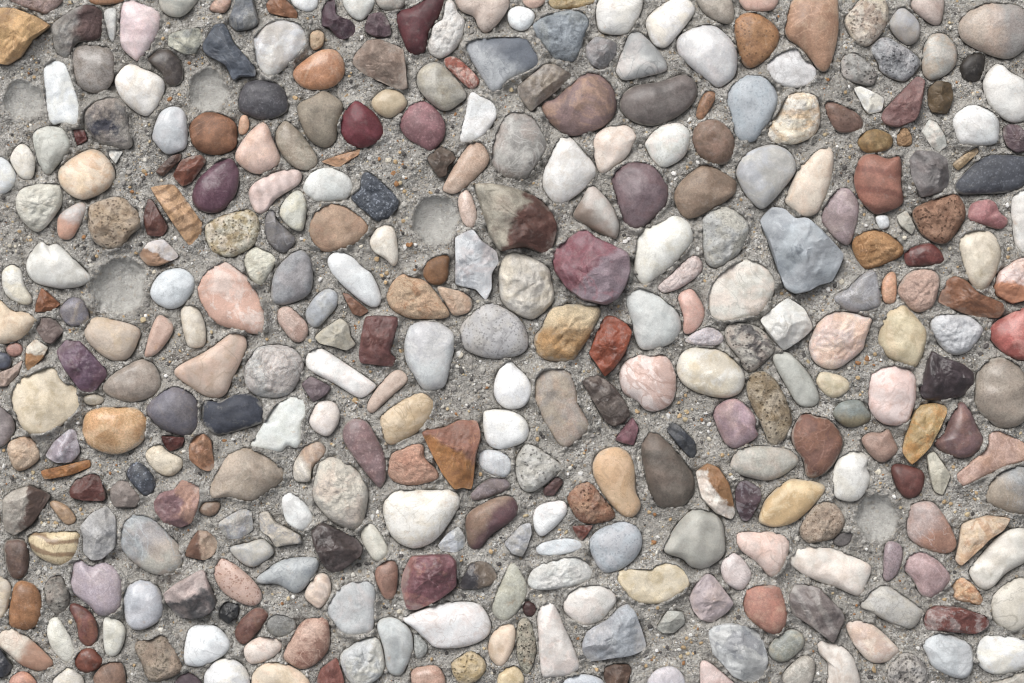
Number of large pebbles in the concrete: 200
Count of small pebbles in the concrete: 155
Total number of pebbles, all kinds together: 355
